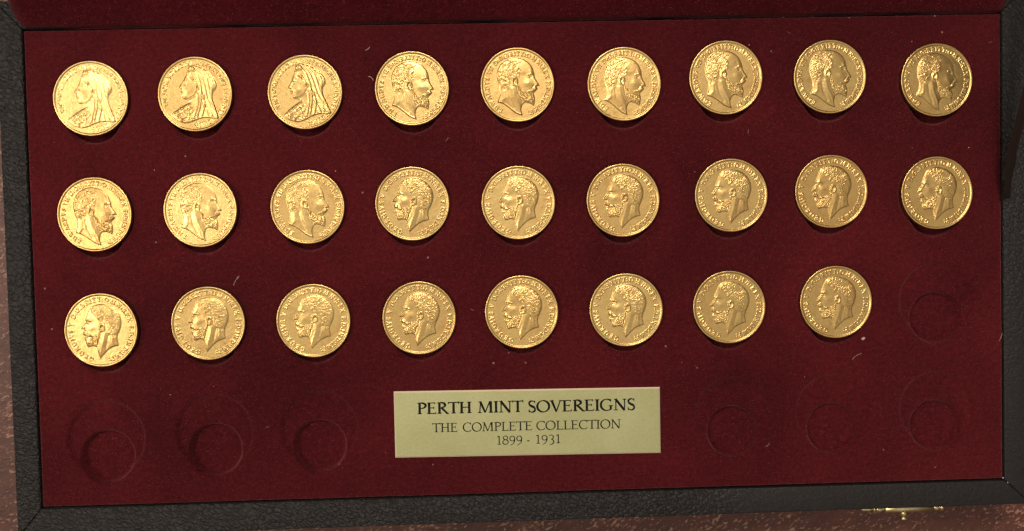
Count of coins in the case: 26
